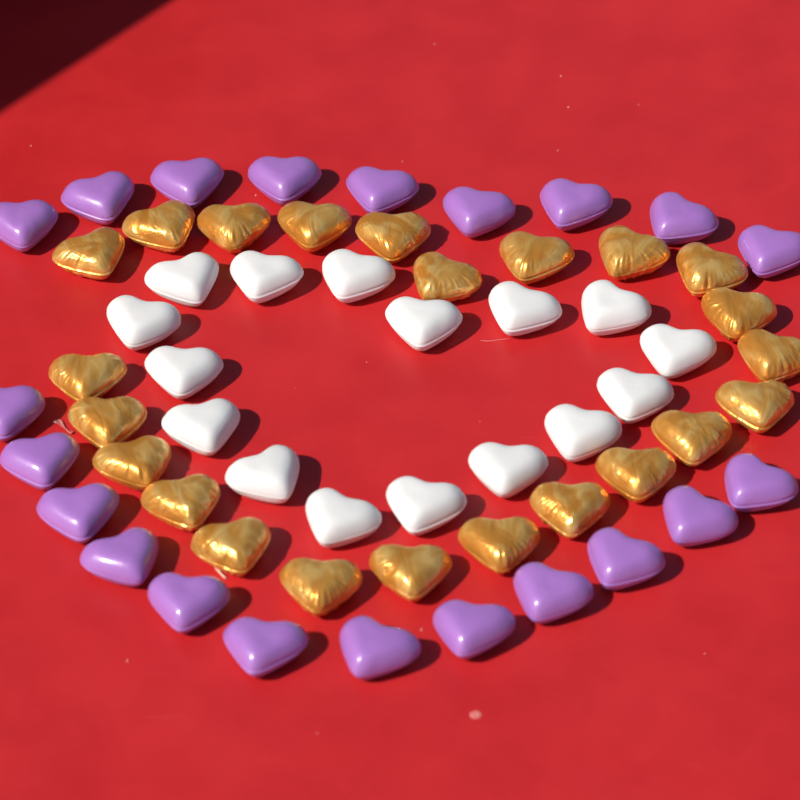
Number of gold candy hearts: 23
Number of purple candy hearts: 21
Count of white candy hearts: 16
